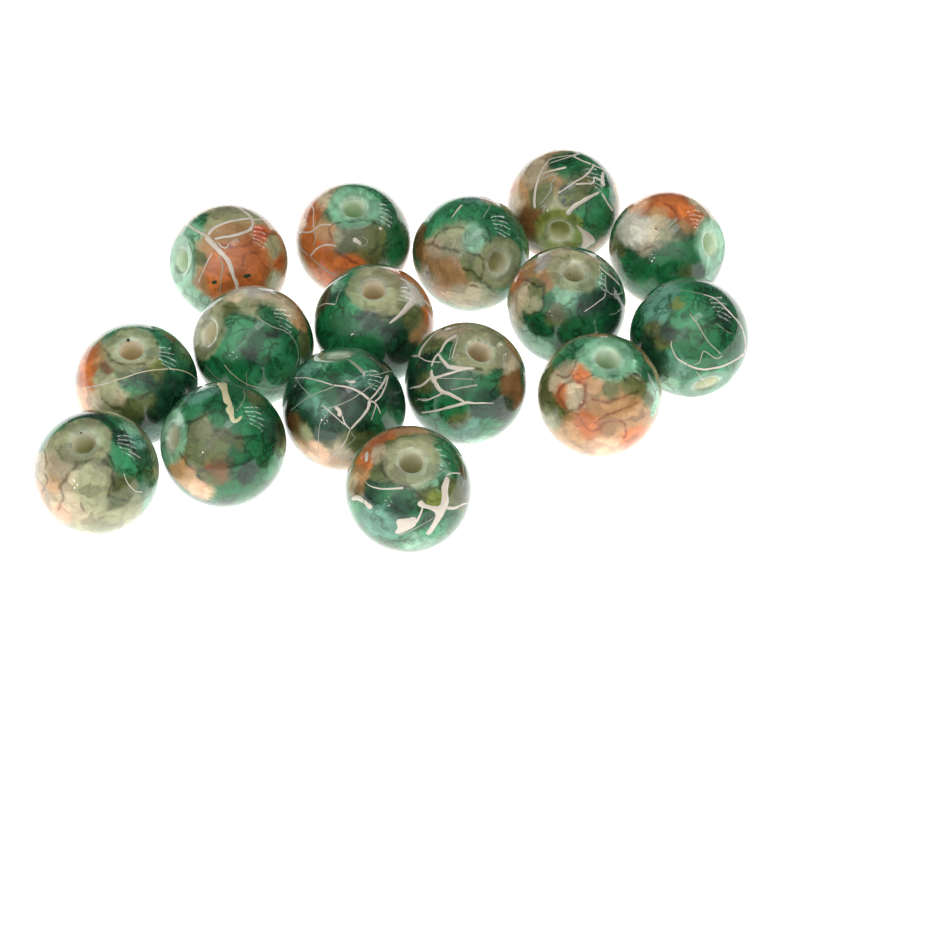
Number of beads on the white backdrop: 16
